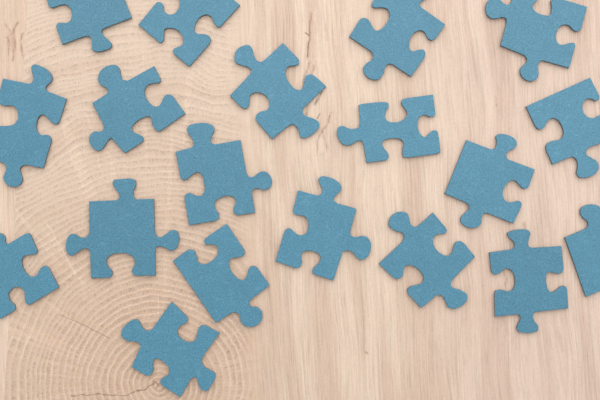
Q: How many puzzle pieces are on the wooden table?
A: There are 19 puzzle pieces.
